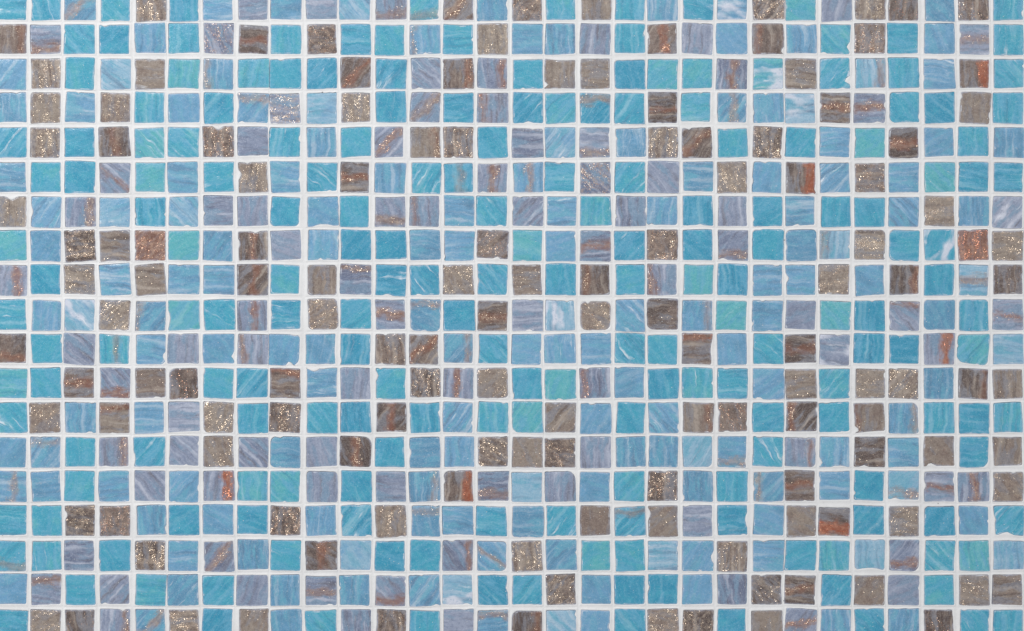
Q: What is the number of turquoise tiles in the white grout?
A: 197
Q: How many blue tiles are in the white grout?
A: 152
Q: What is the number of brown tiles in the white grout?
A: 136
